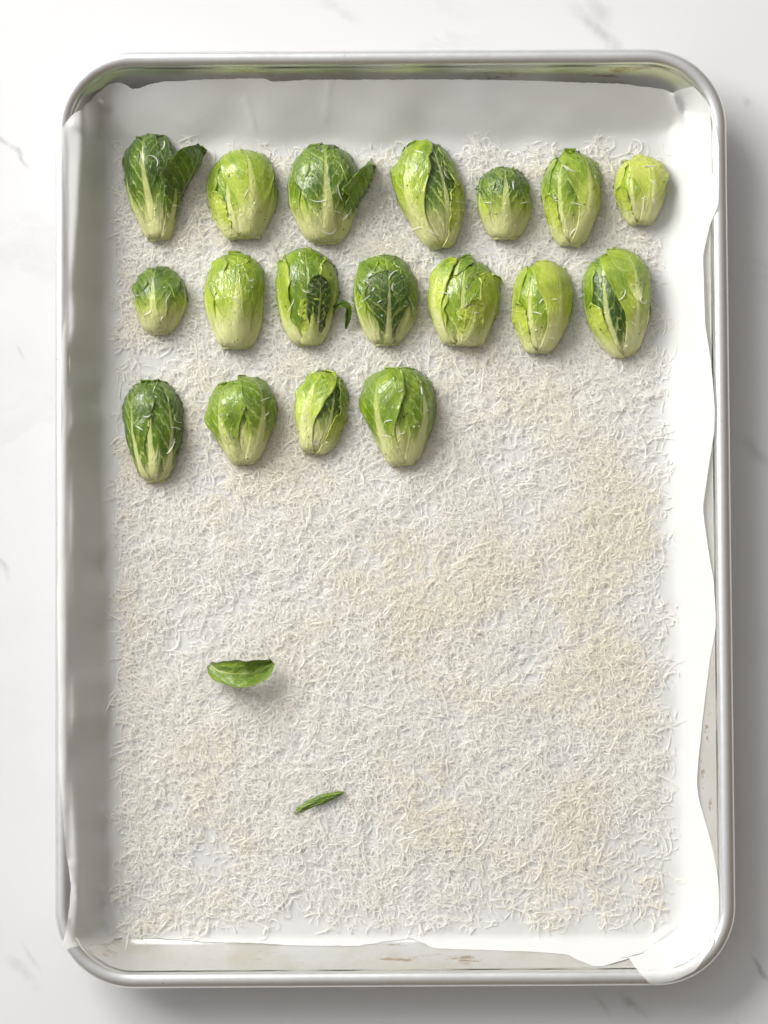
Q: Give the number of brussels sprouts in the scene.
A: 18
